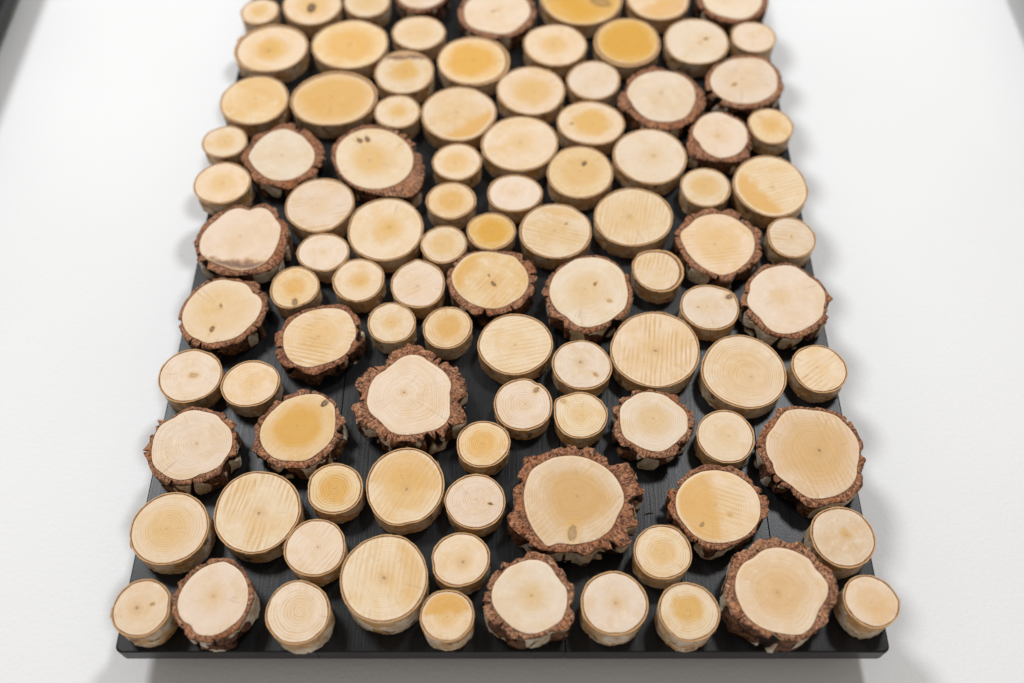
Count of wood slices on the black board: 99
